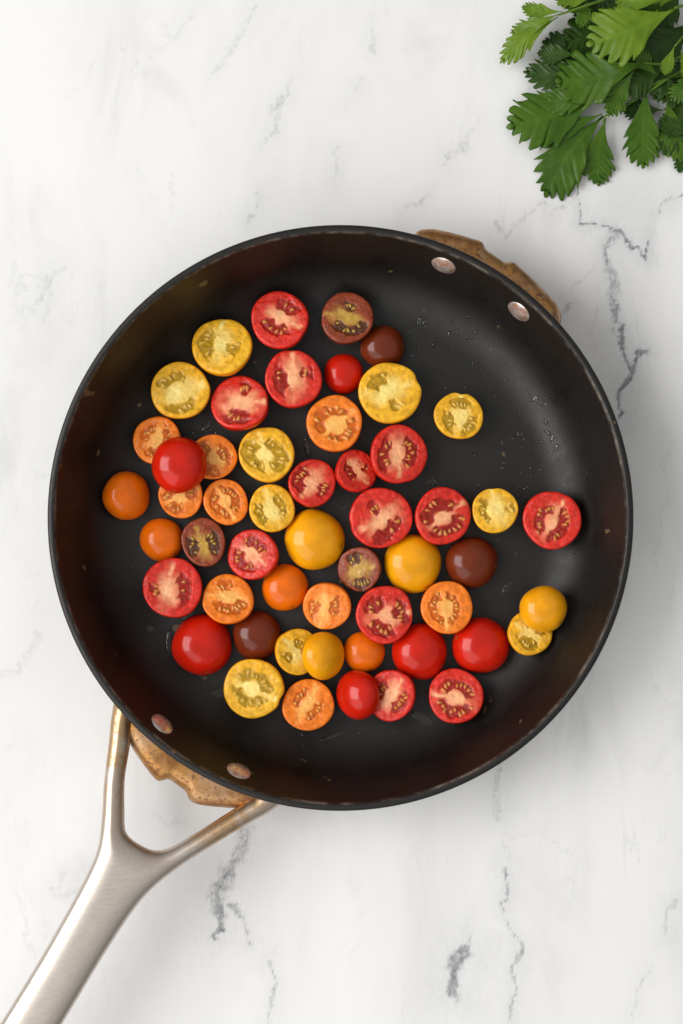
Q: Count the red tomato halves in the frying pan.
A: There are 20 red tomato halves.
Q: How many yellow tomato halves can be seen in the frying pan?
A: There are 14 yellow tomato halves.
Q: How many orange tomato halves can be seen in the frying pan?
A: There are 13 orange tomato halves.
